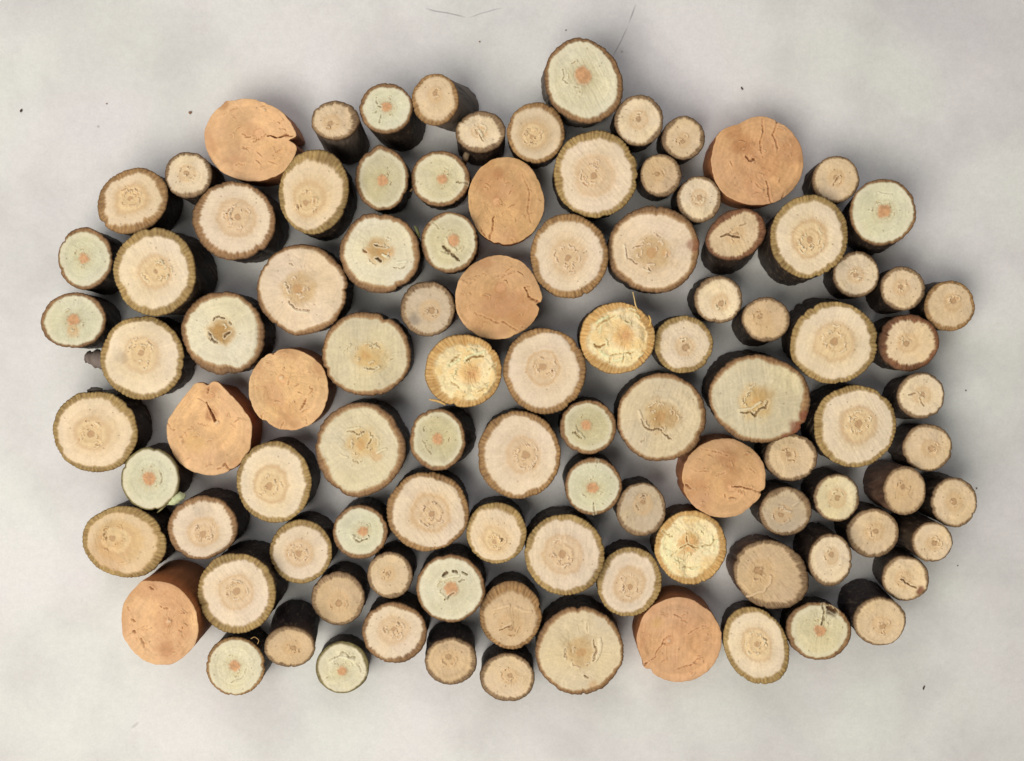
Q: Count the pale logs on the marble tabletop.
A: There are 92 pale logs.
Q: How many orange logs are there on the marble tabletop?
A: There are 9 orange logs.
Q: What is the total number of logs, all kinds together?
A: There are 101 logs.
